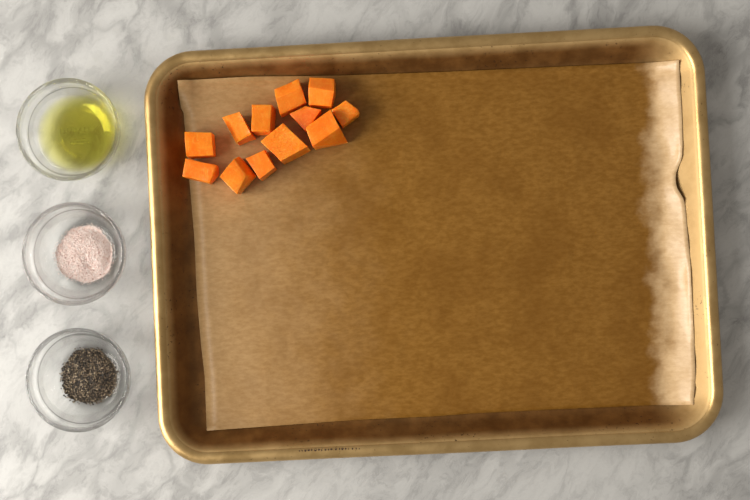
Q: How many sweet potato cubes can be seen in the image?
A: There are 12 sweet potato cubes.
